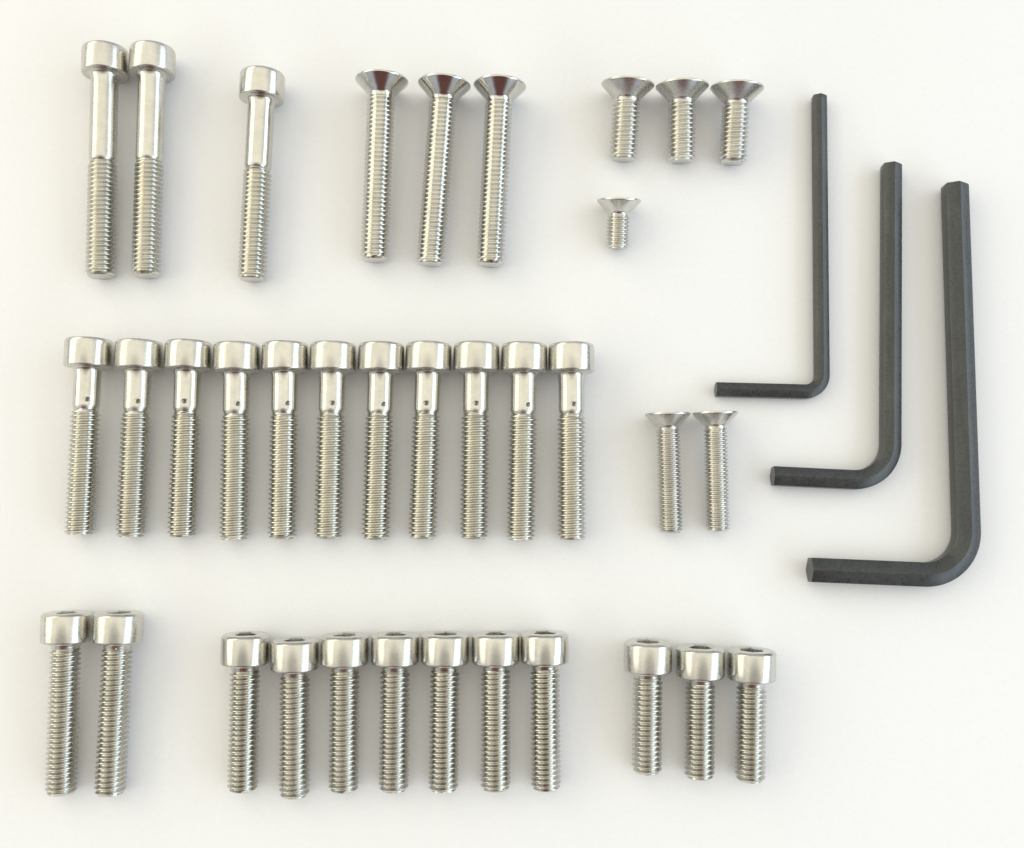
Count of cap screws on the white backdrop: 26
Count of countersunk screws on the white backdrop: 9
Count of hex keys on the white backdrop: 3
